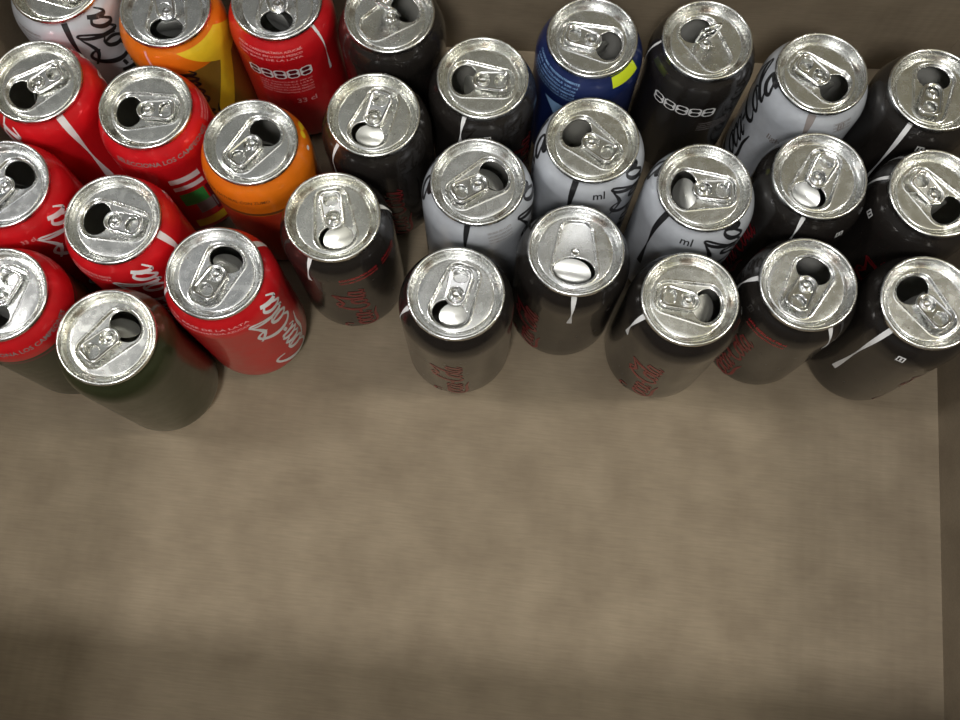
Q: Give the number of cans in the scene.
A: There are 29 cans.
